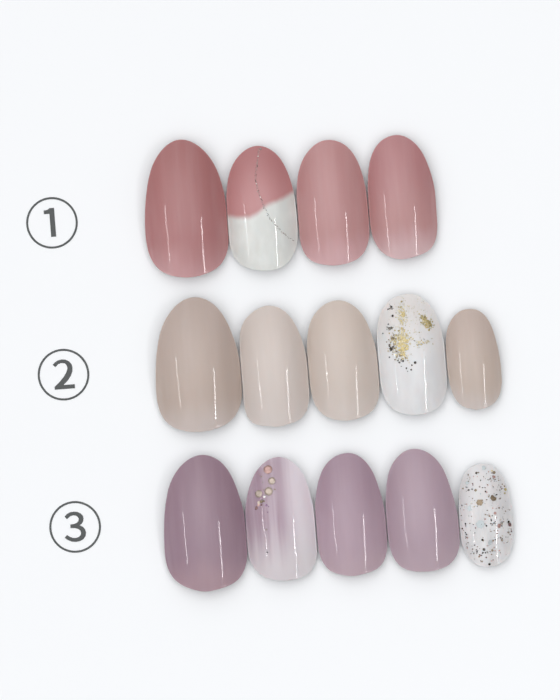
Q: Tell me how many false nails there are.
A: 14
